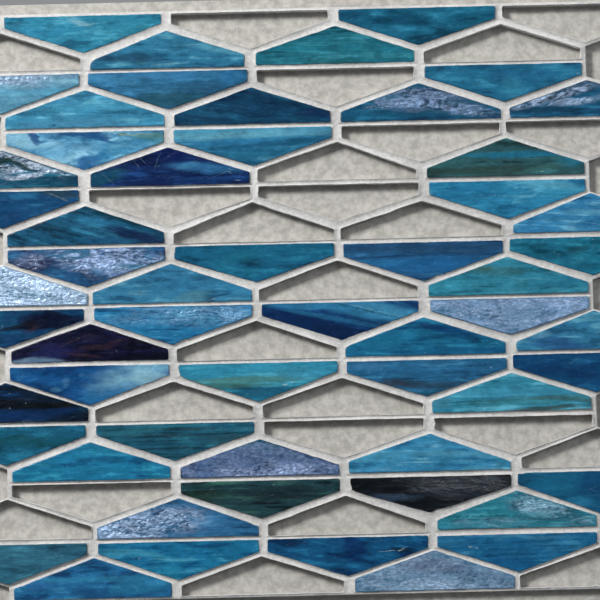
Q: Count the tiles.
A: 56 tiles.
